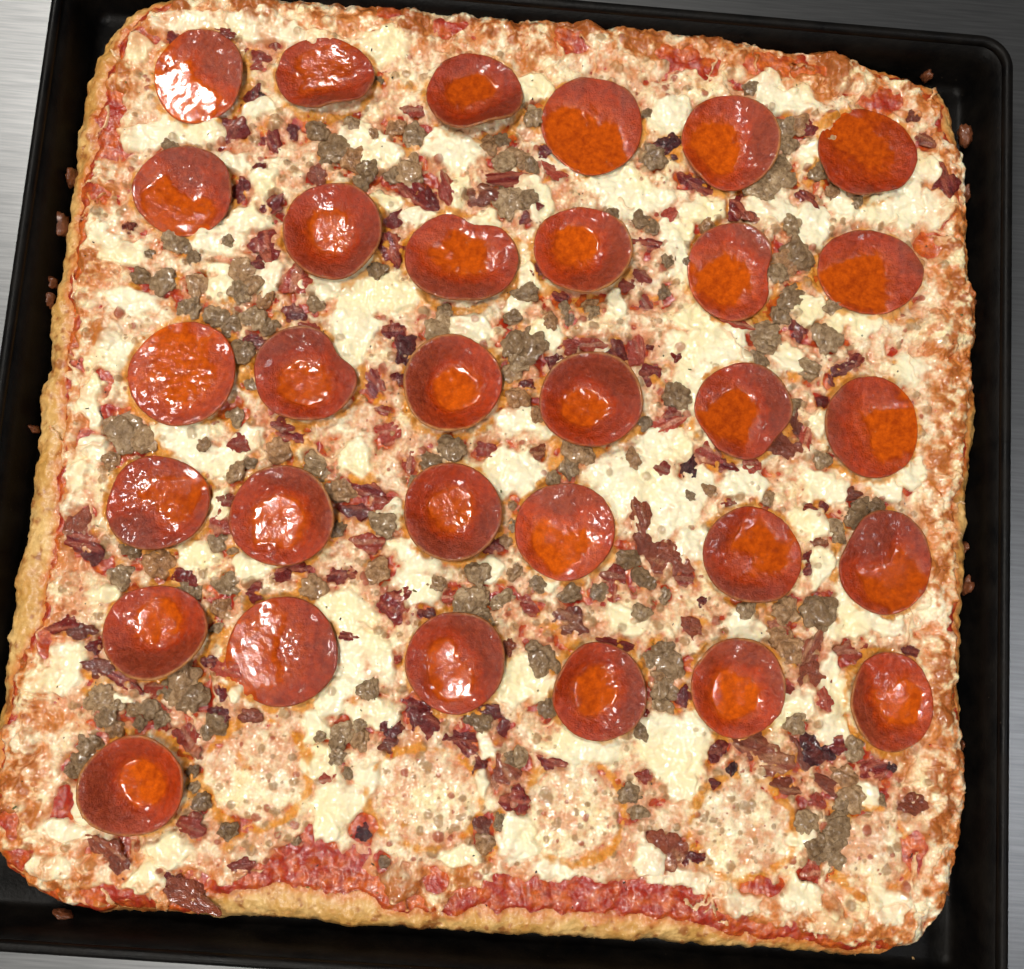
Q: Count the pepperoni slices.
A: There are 31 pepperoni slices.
